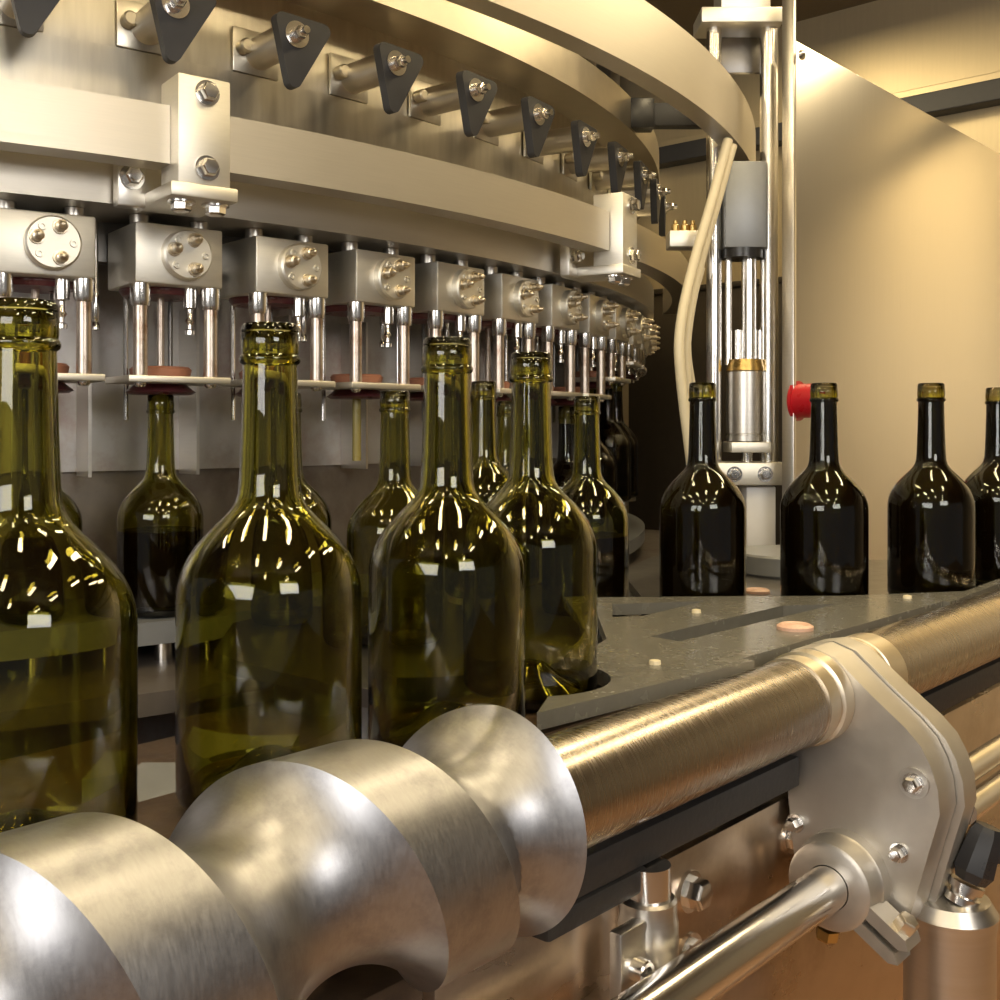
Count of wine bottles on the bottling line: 19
